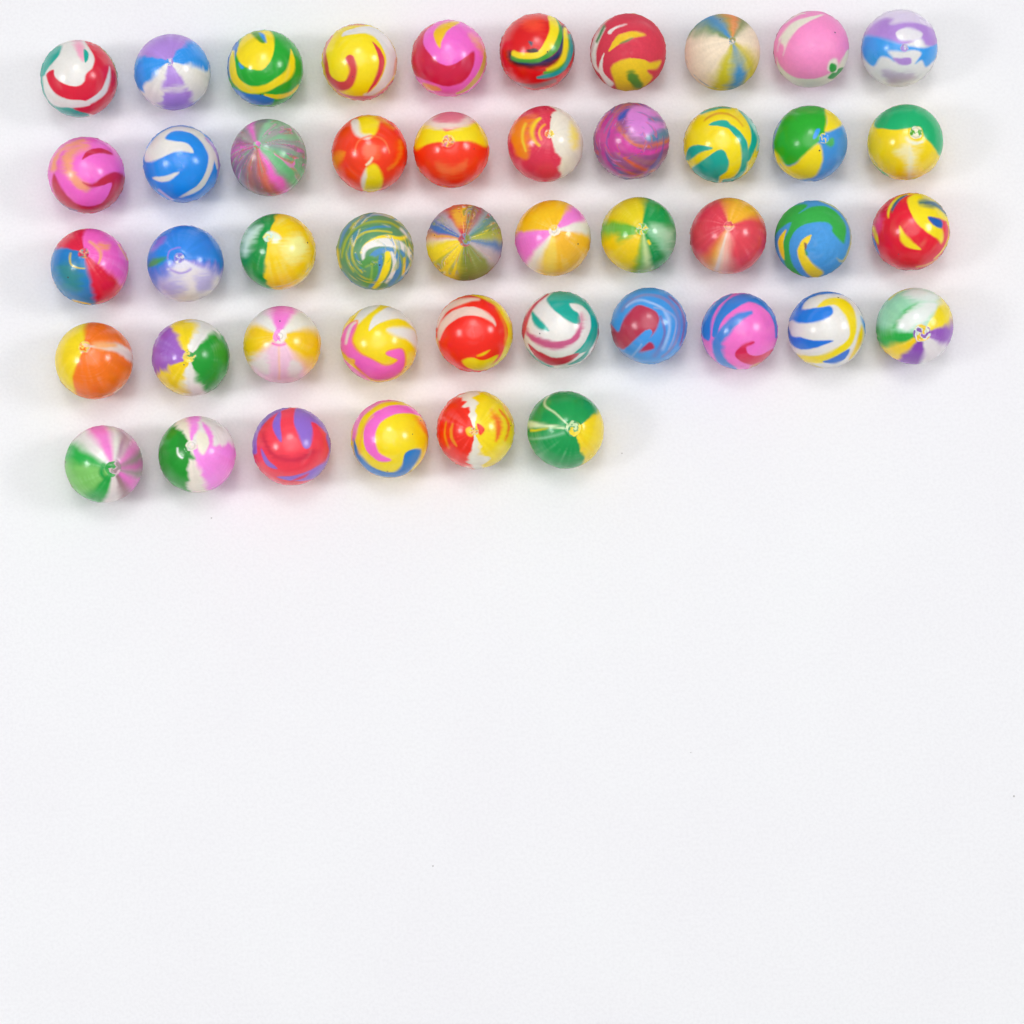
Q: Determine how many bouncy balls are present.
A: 46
